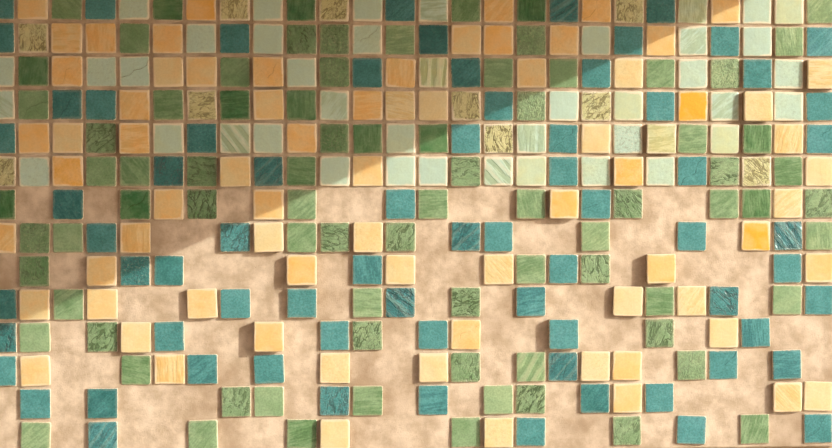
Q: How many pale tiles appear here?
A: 52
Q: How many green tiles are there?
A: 81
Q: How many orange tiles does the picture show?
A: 73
